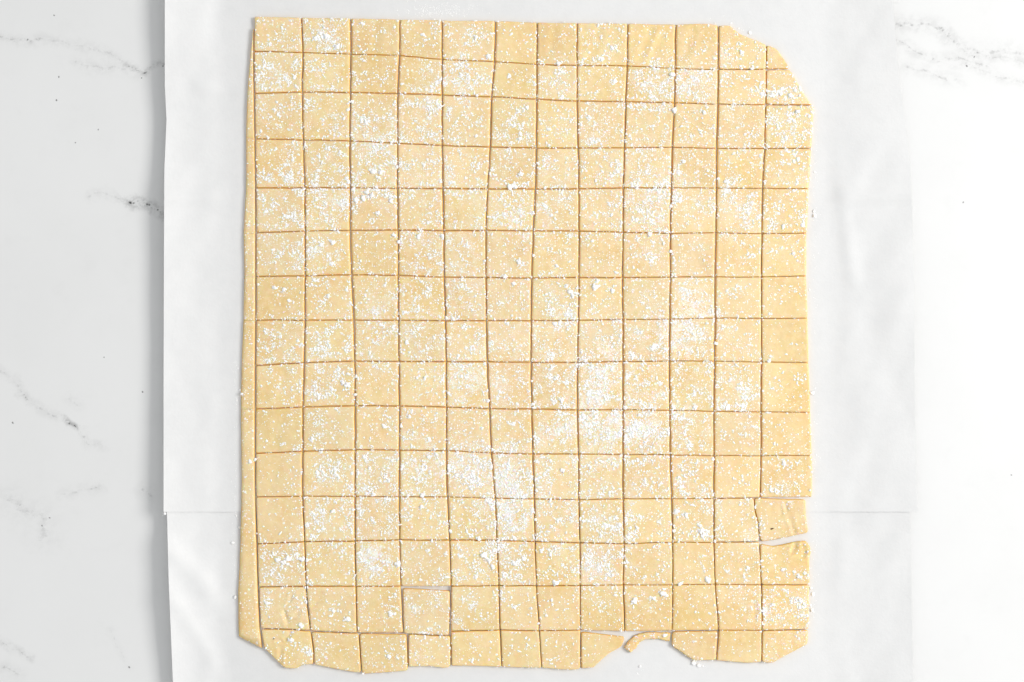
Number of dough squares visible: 179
